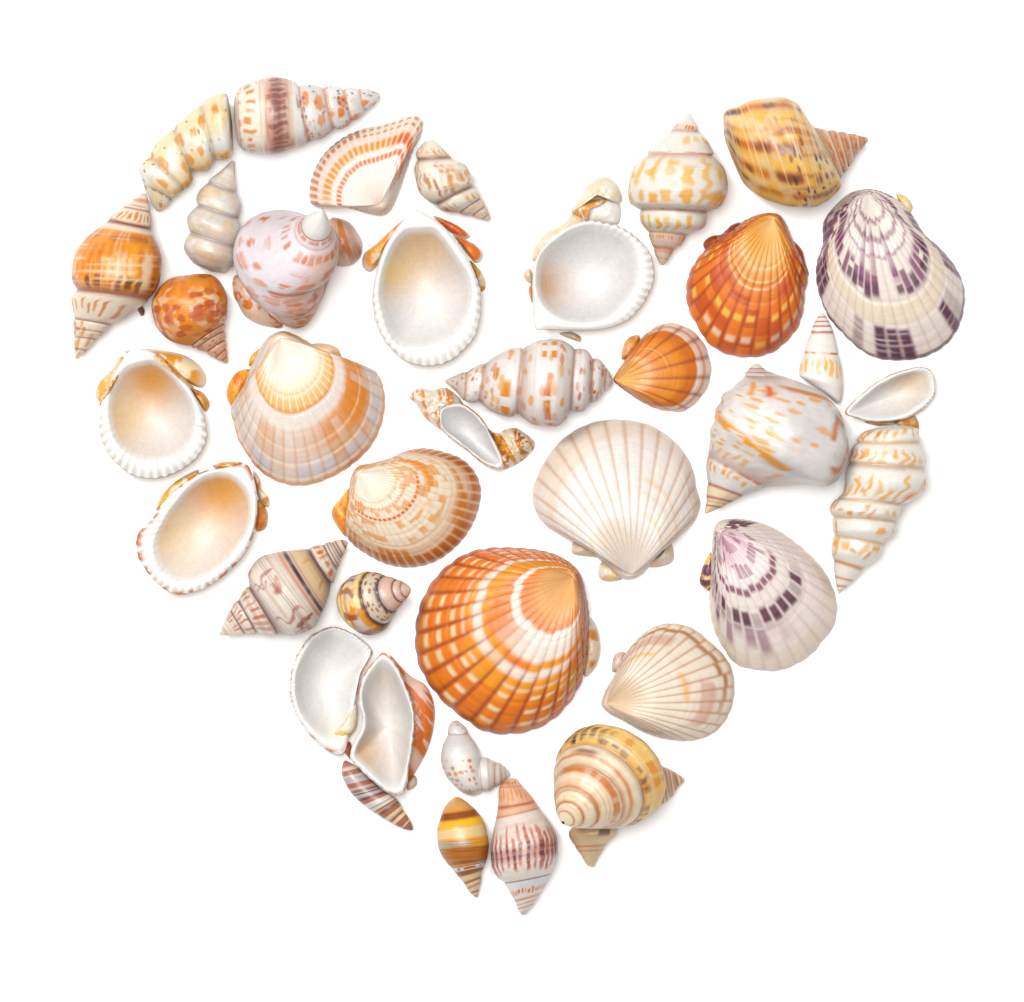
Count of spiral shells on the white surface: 21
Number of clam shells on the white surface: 17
